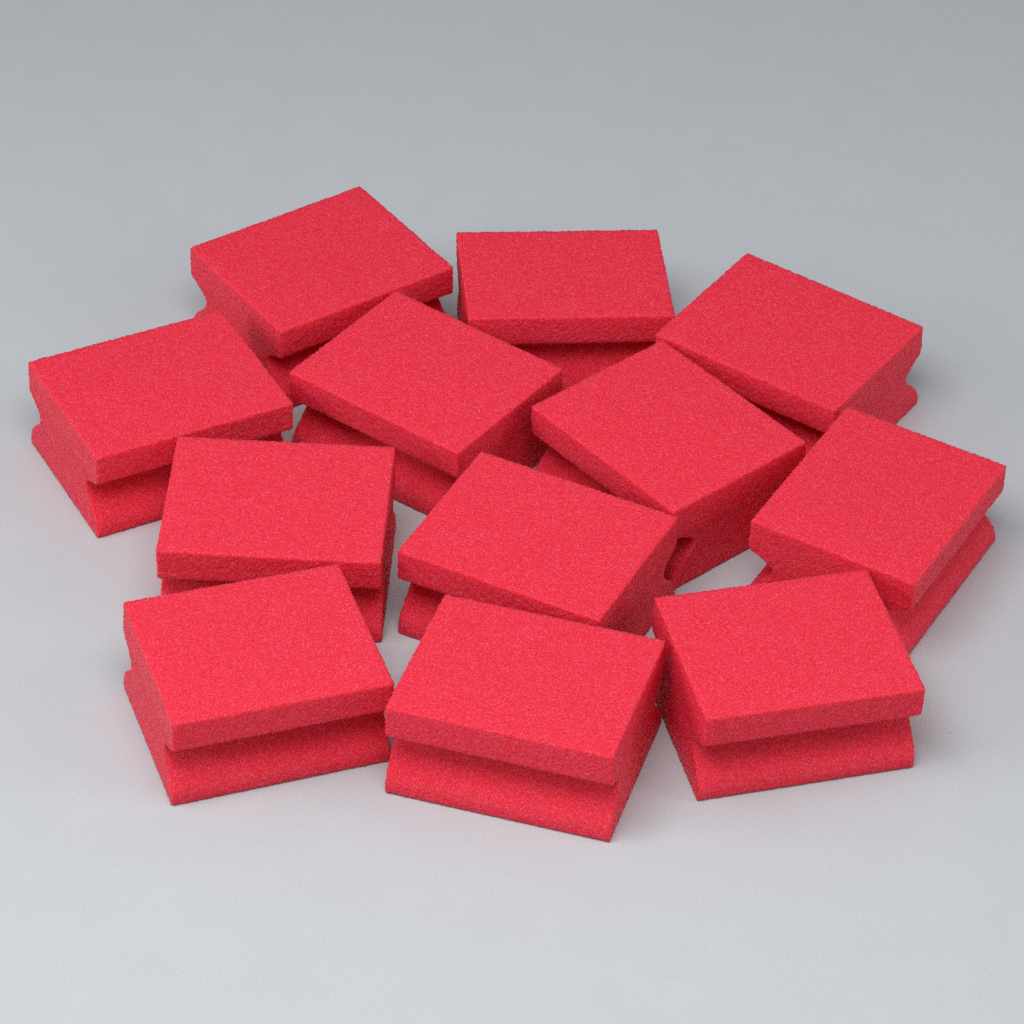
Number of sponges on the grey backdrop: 12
